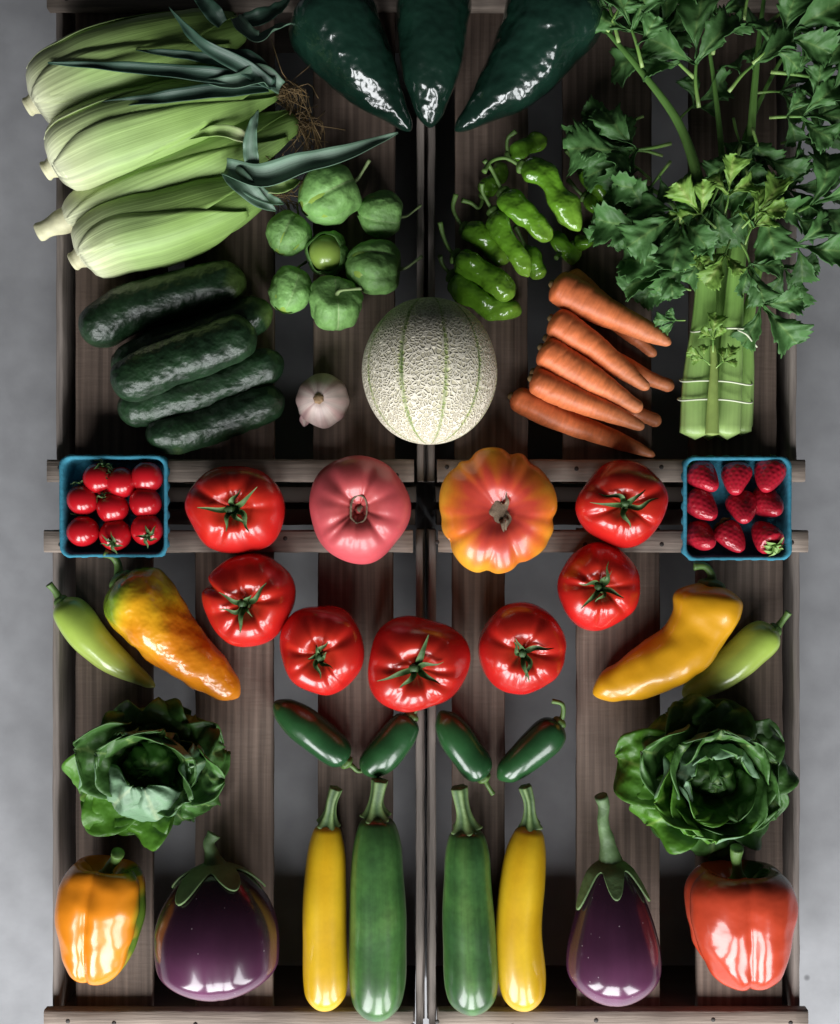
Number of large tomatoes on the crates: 9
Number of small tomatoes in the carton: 9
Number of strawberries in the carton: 9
